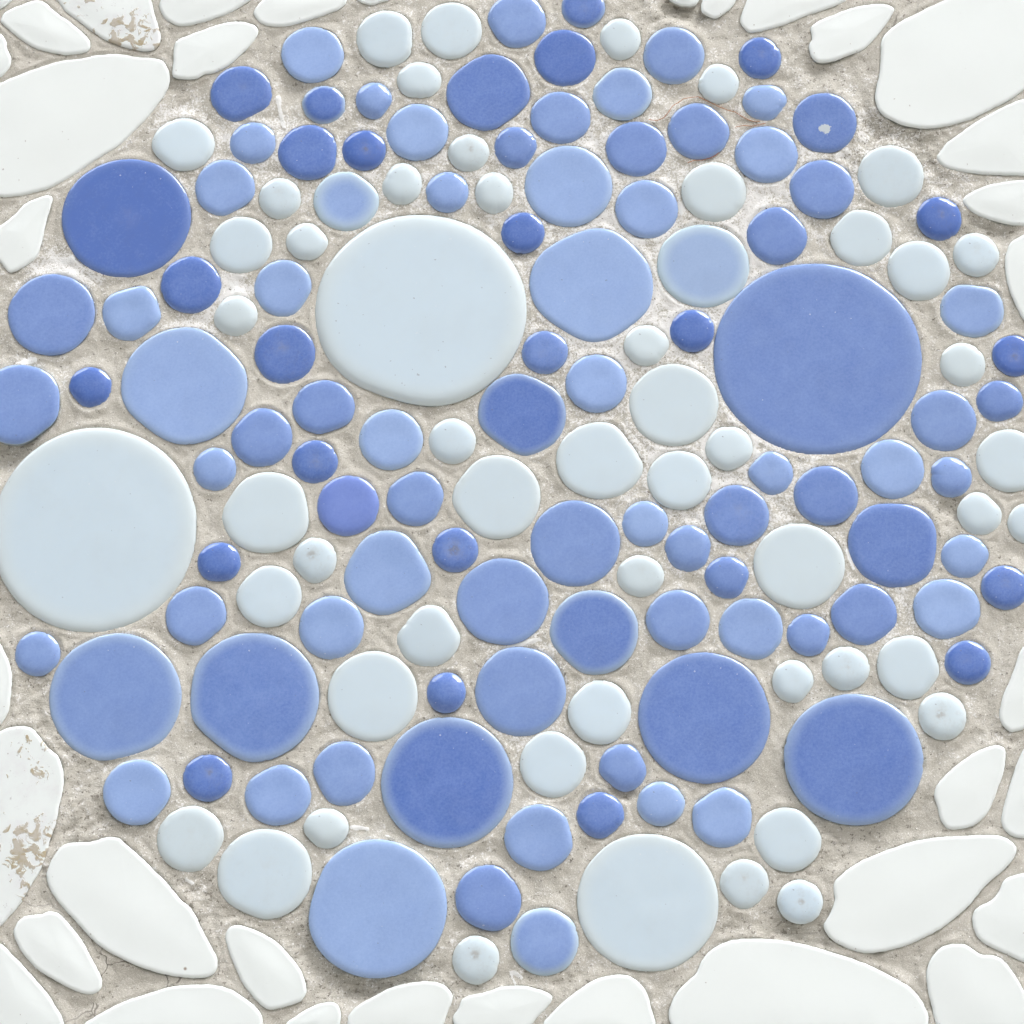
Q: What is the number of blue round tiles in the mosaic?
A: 103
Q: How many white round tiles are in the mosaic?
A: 52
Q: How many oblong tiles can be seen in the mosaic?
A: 36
